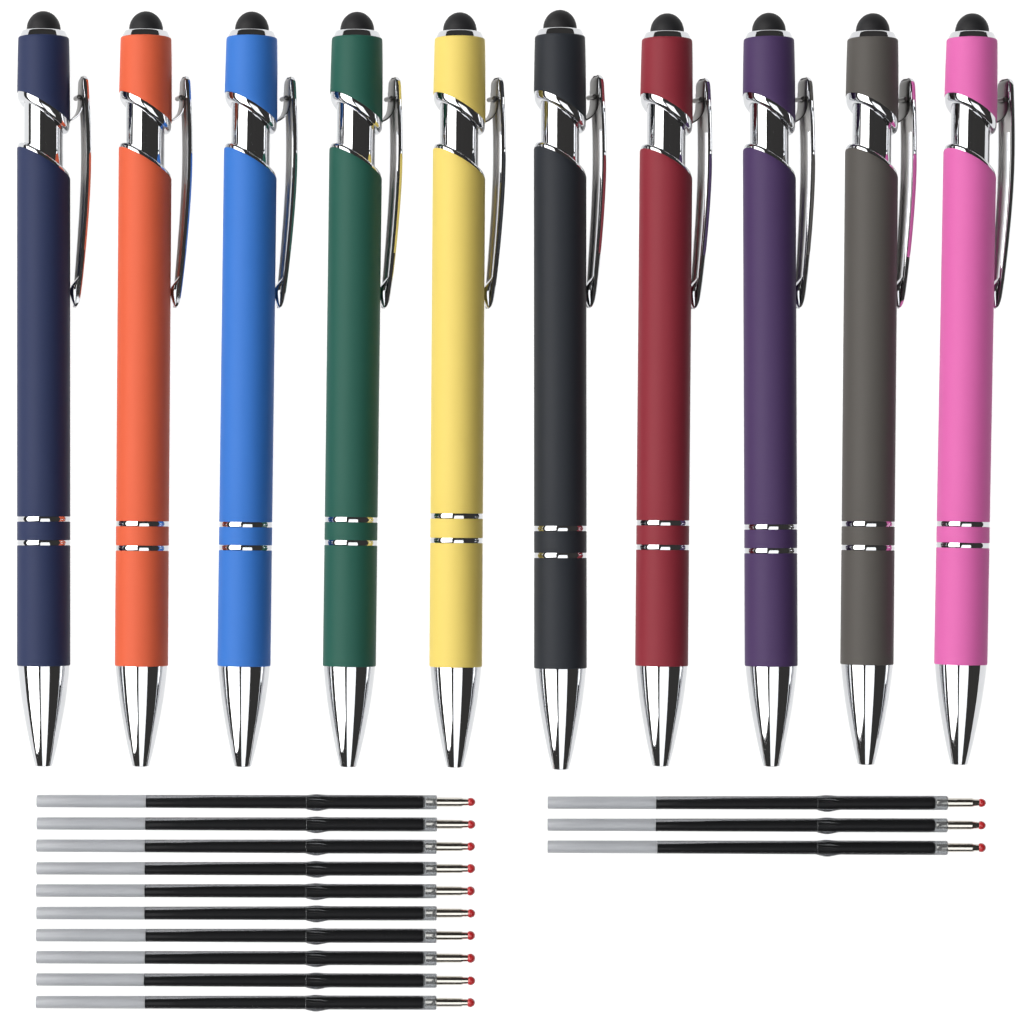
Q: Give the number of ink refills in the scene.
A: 13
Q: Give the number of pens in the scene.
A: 10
